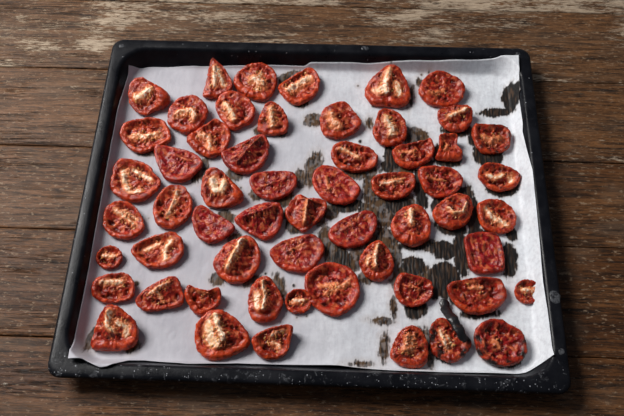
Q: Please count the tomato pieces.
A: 57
